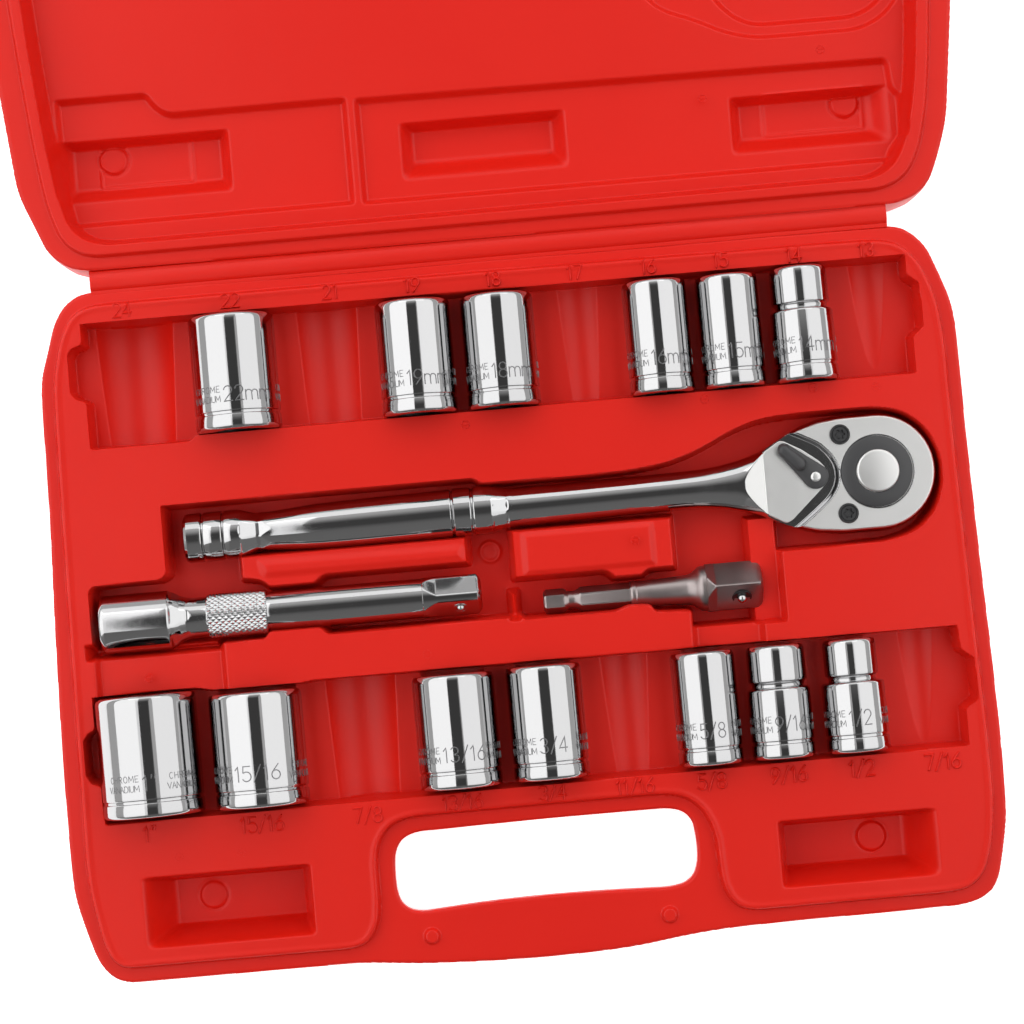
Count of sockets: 13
